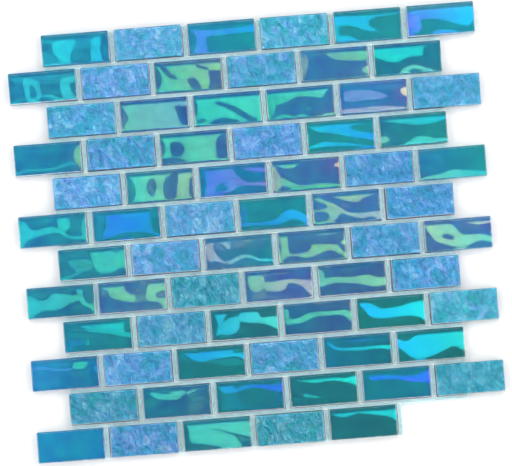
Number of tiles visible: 71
